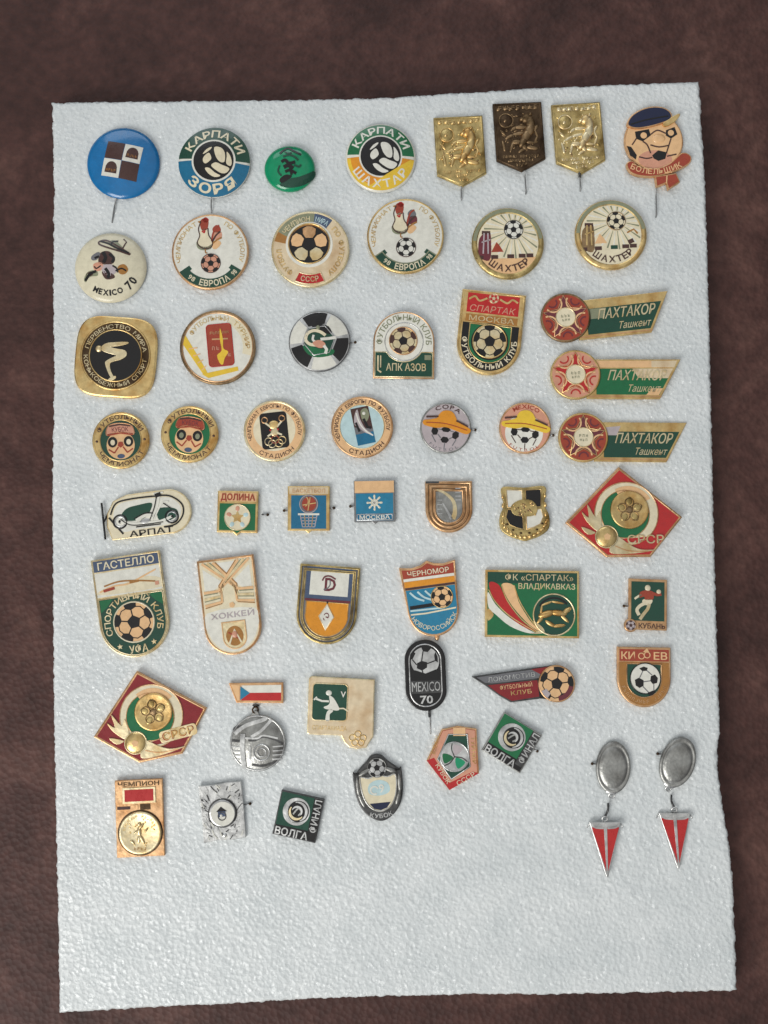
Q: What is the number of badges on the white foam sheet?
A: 55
